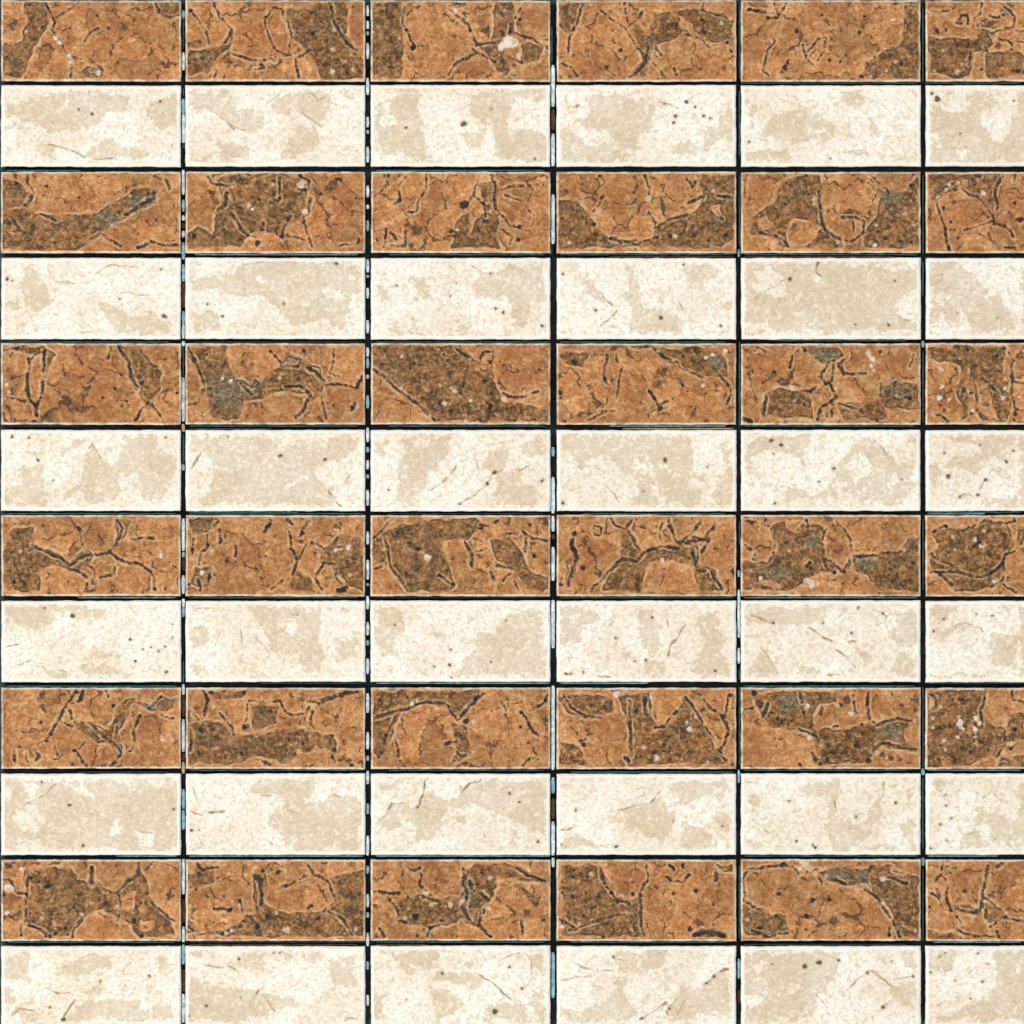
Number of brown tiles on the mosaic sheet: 36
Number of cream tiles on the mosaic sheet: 36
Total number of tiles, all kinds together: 72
